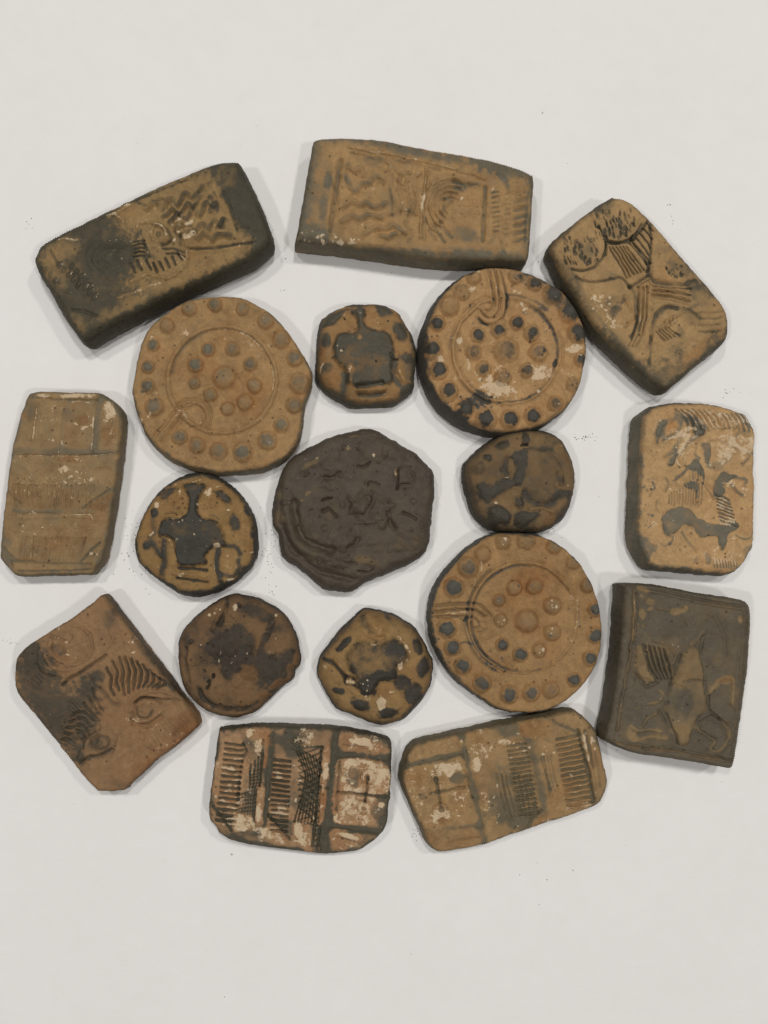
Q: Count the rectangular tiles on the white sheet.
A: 9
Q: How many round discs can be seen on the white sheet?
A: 9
